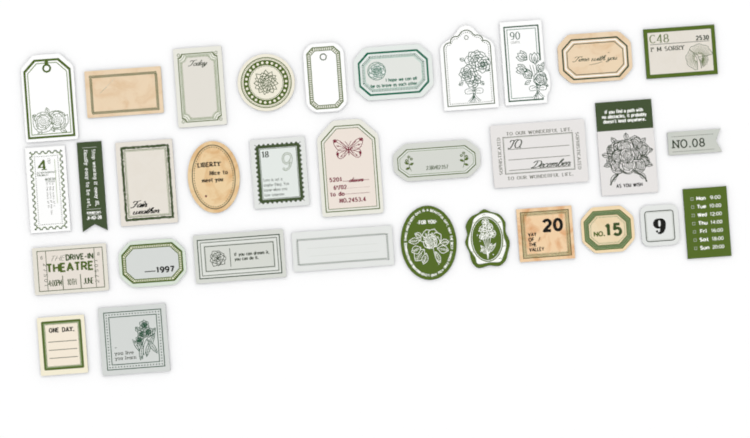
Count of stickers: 32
